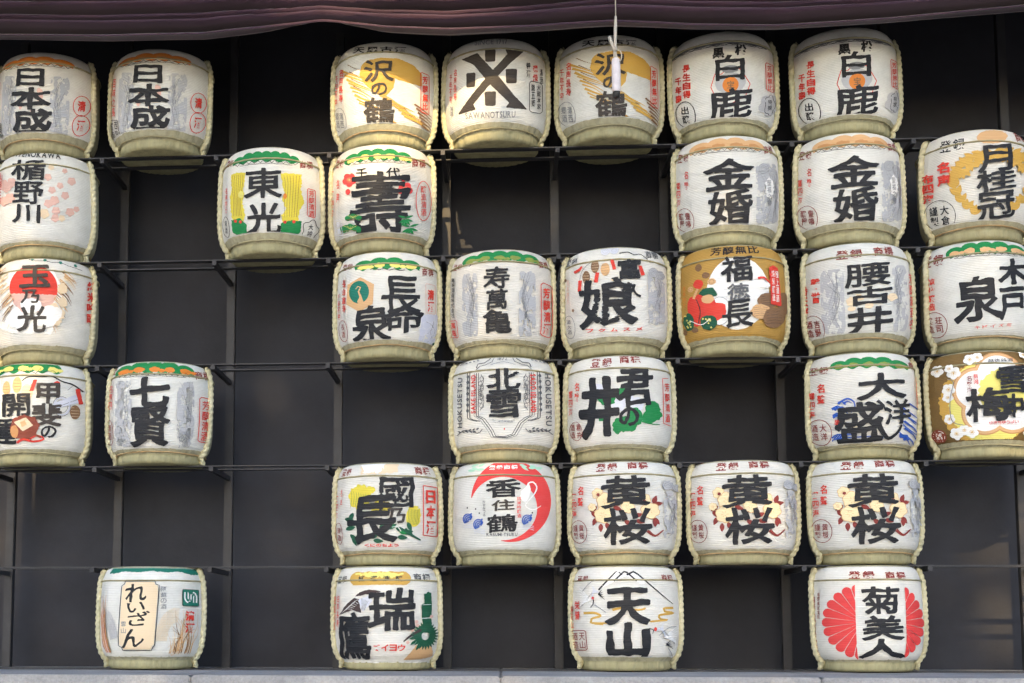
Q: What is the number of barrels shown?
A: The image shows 35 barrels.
